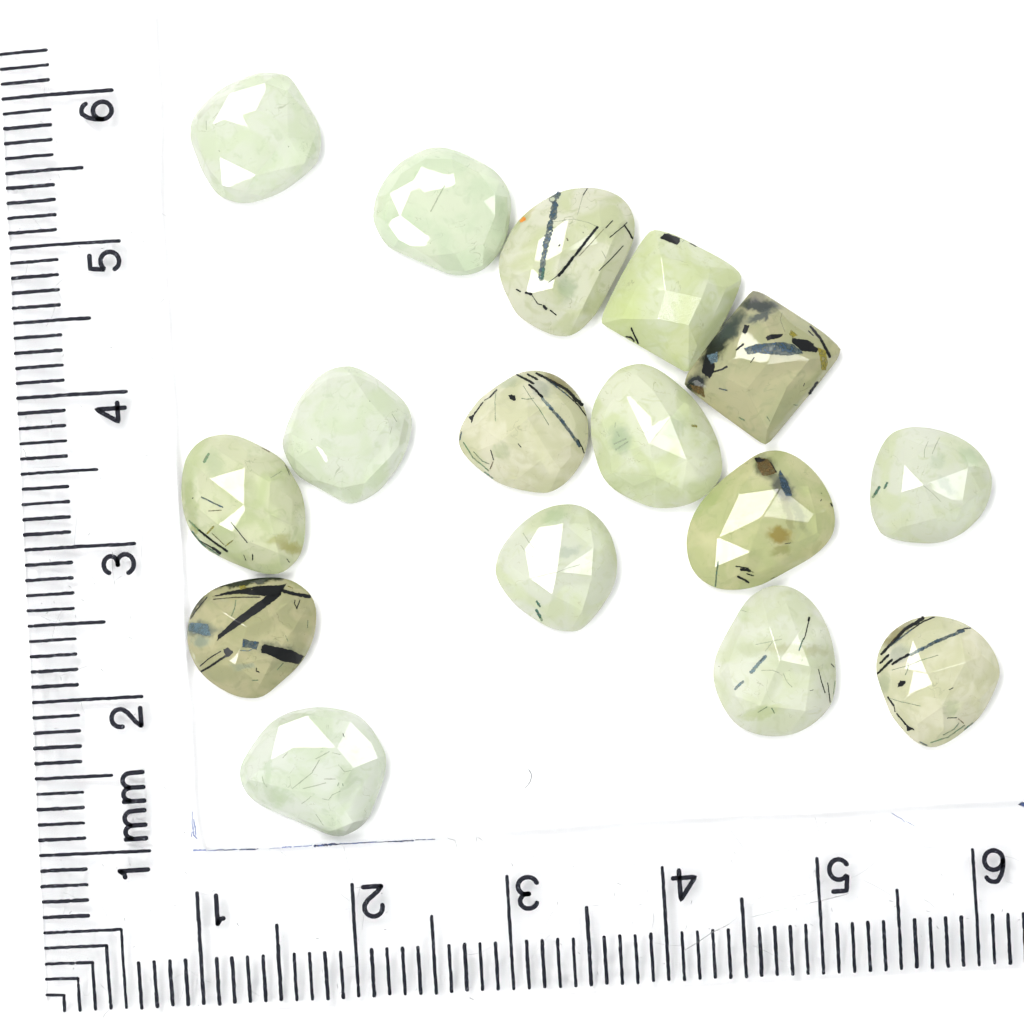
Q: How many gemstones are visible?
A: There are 16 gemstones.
